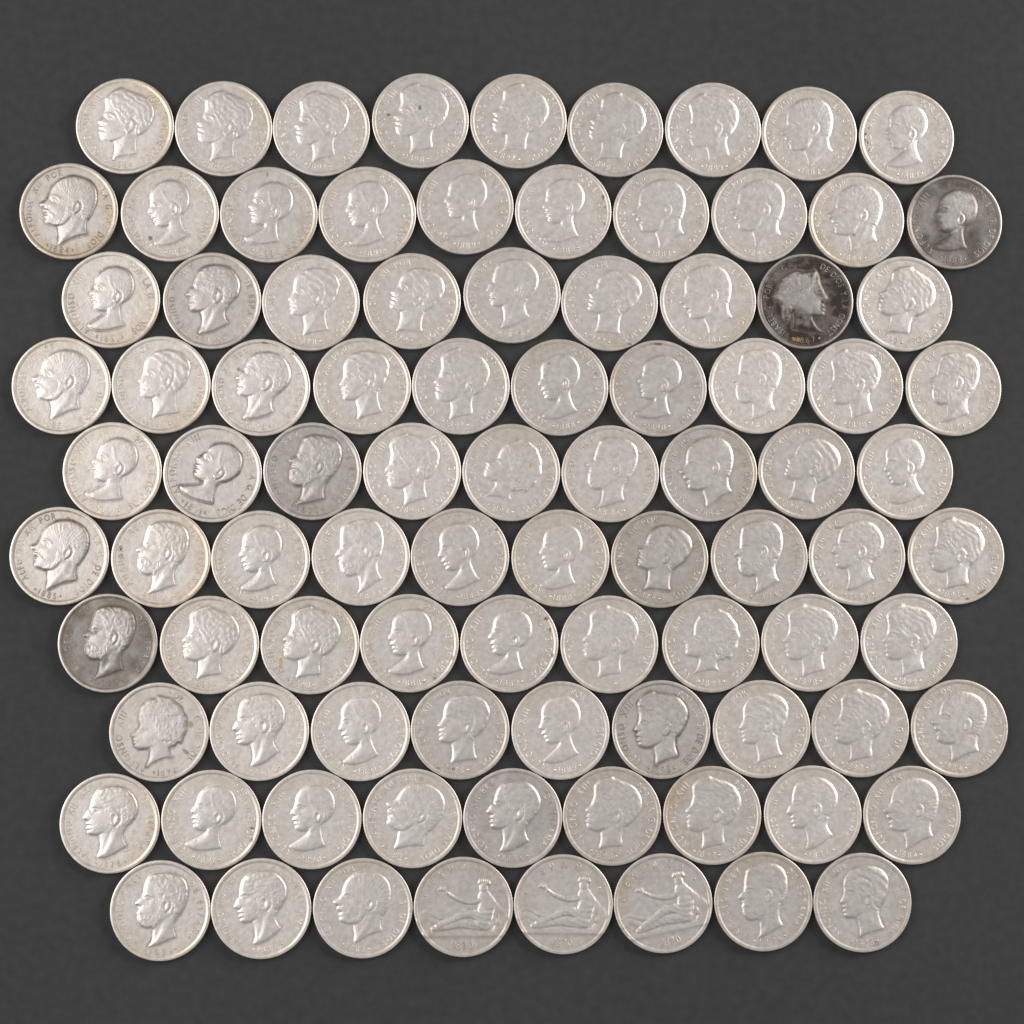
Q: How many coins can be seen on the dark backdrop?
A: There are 92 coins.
